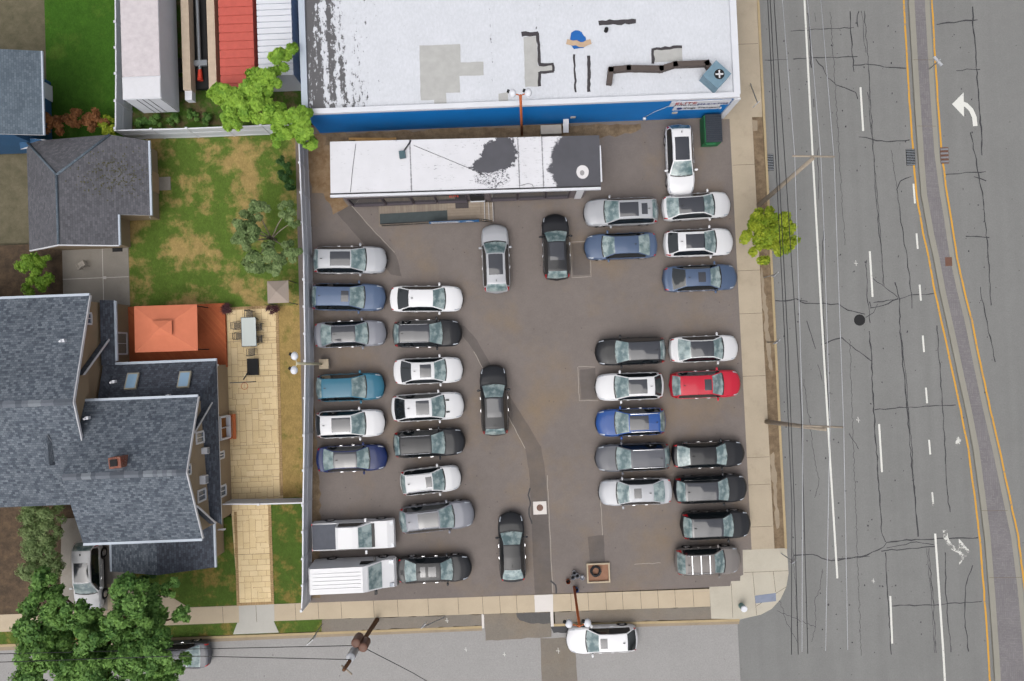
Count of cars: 38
